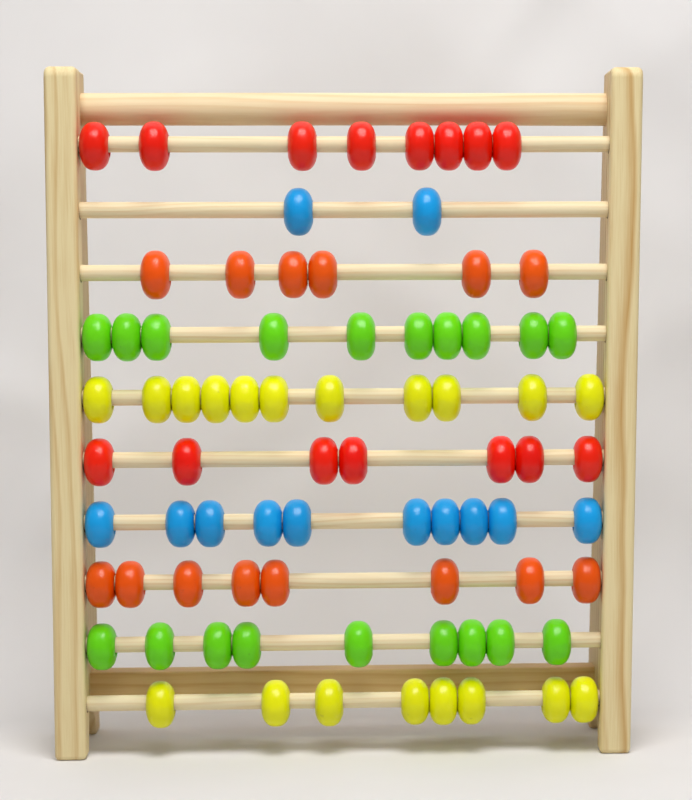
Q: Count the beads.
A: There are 79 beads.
